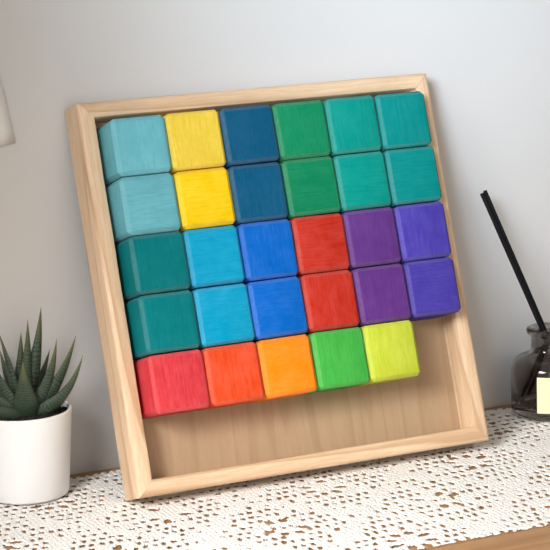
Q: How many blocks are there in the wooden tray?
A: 29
